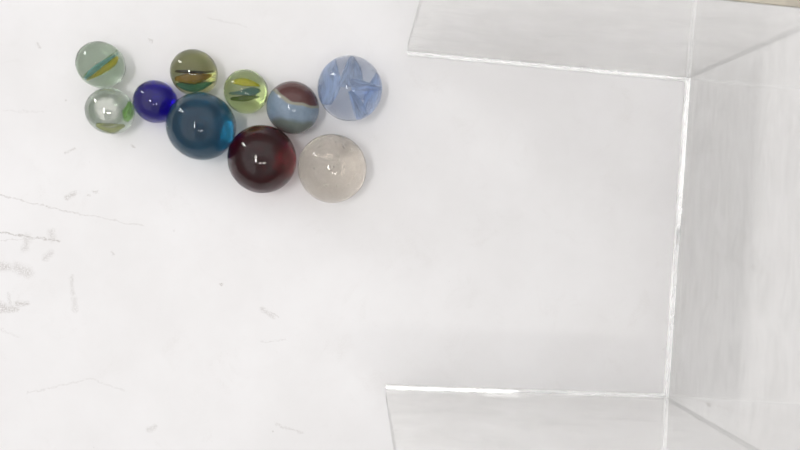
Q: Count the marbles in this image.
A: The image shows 10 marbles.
